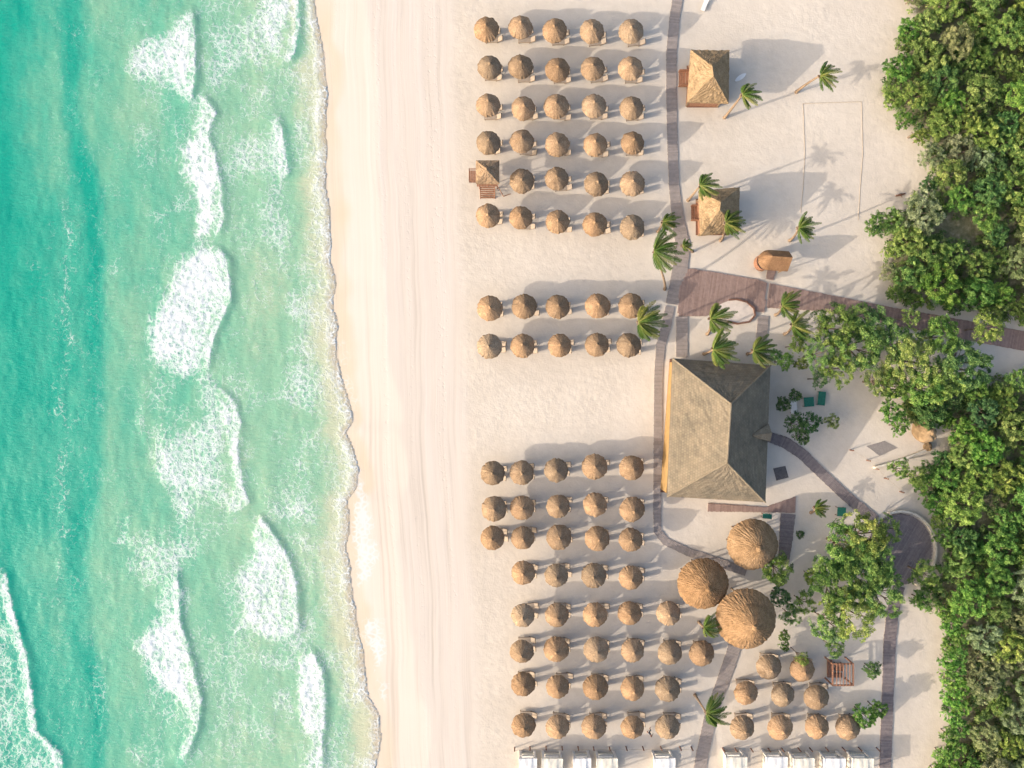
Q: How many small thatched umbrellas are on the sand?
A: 88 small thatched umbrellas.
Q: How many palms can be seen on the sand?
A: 17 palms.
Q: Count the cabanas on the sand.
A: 10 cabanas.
